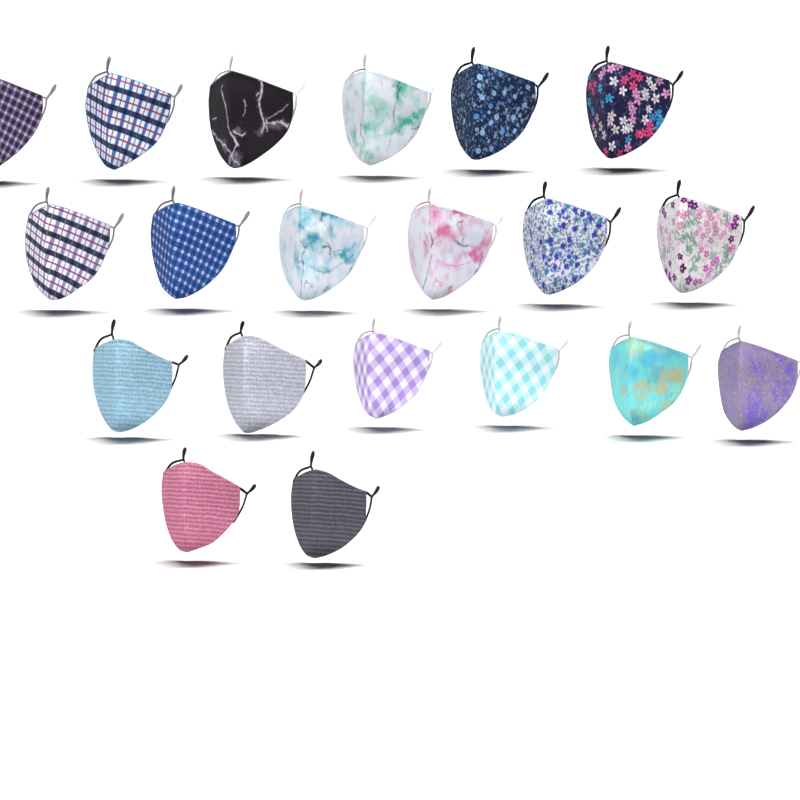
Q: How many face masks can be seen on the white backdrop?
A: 20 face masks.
